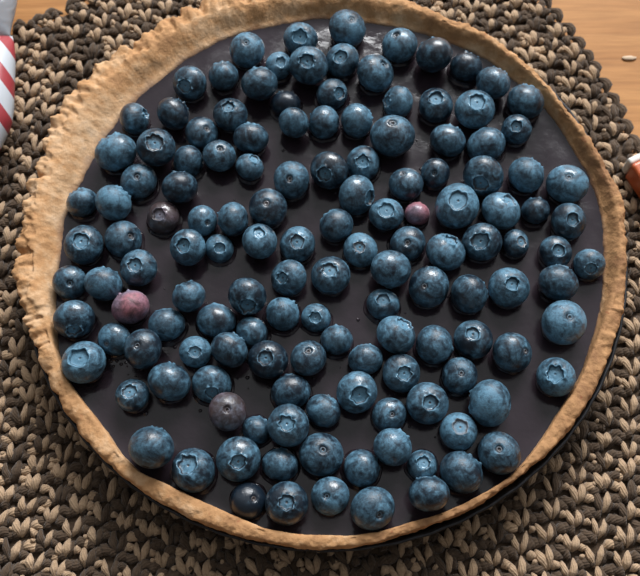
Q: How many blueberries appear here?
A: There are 139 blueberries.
